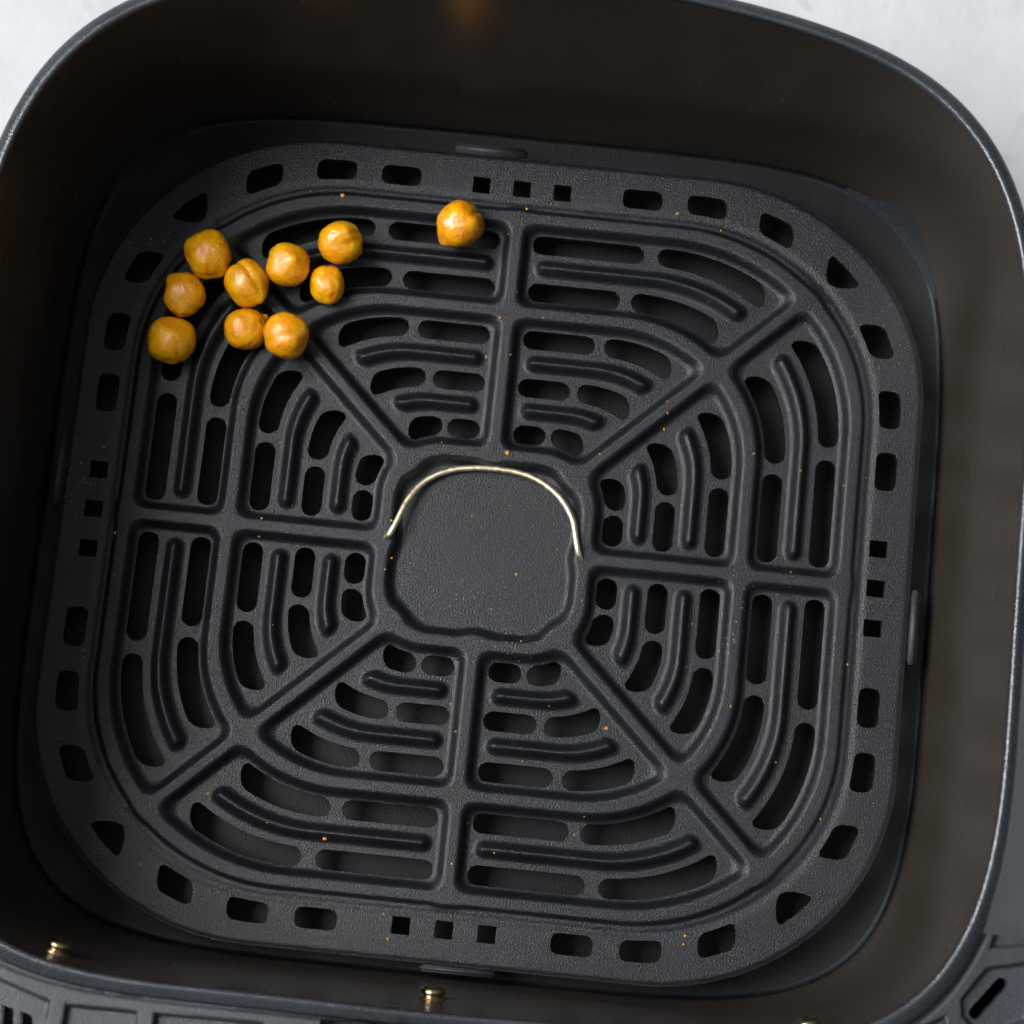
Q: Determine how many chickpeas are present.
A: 10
